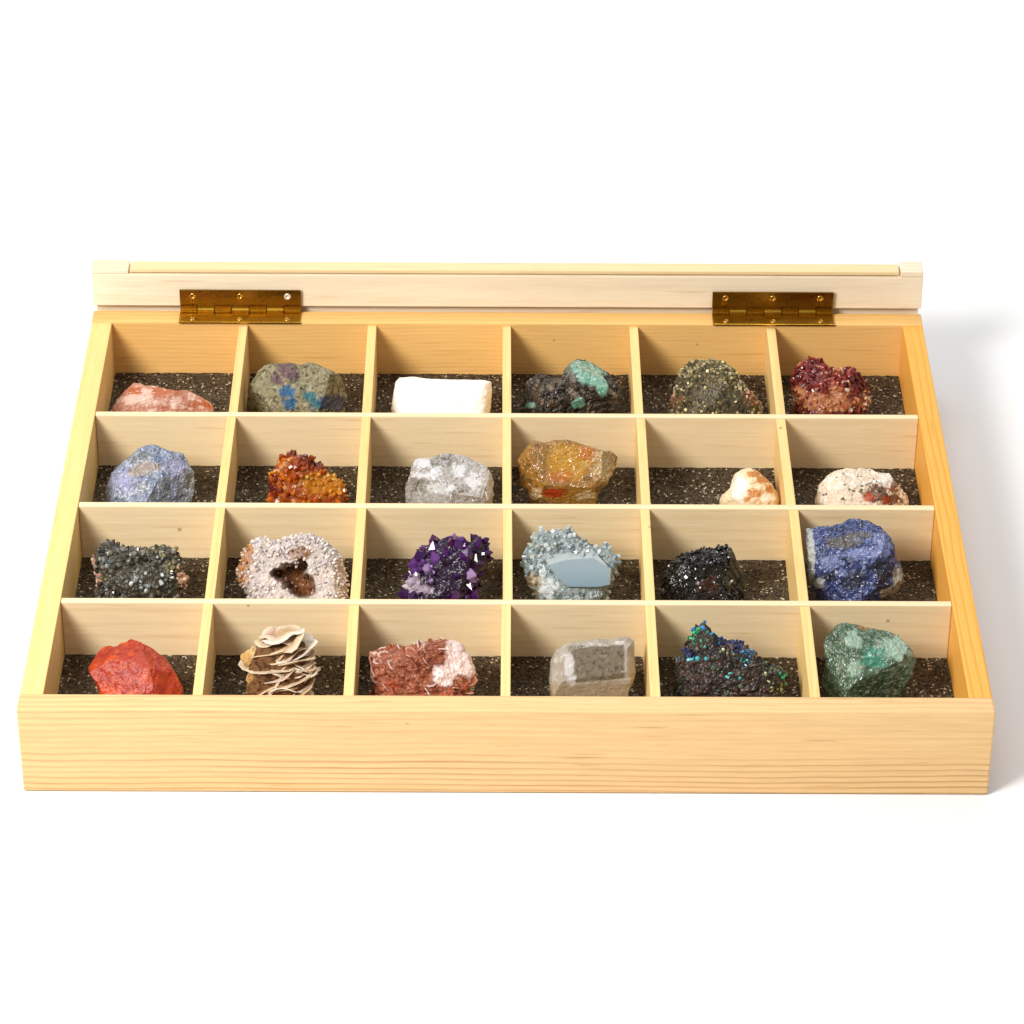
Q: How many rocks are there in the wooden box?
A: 24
